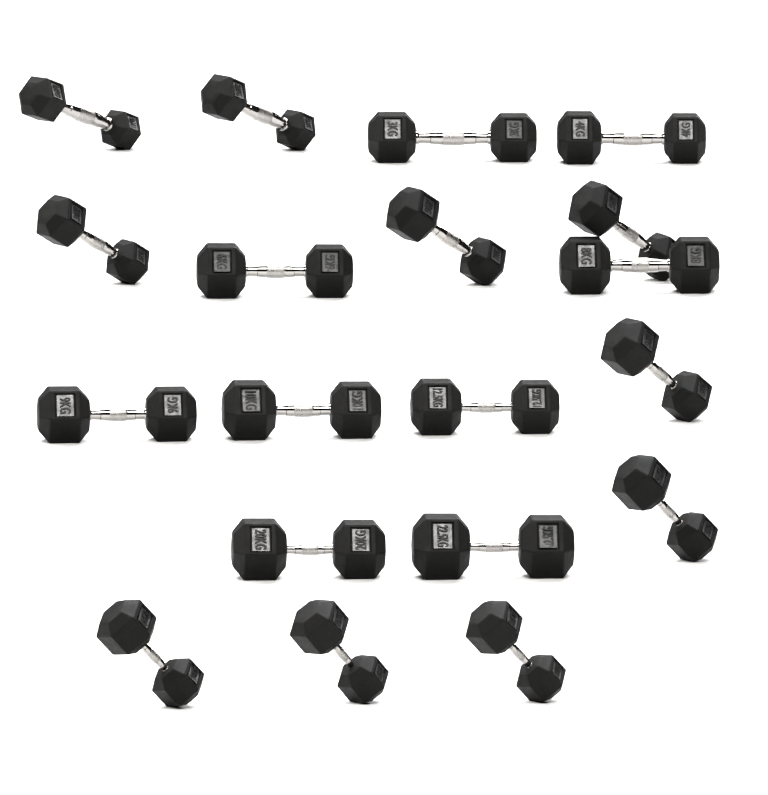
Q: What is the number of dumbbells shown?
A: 19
